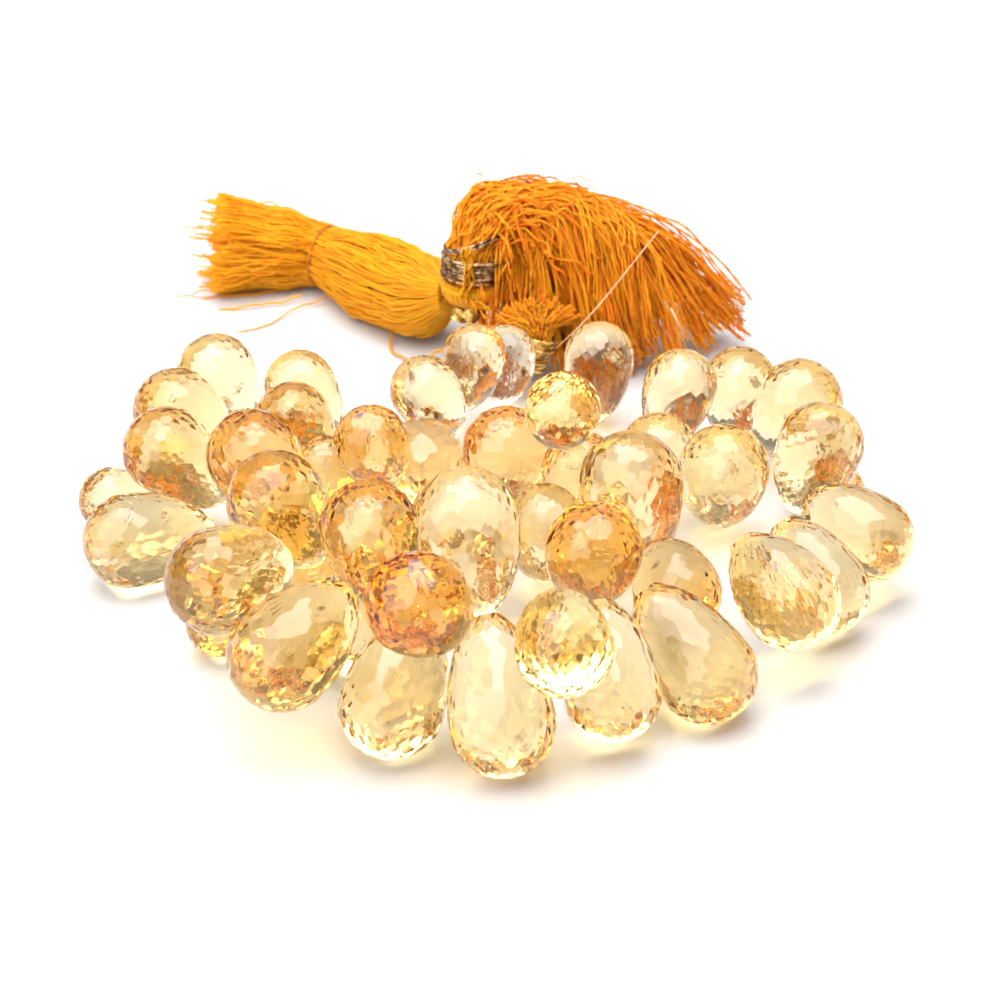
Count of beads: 46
